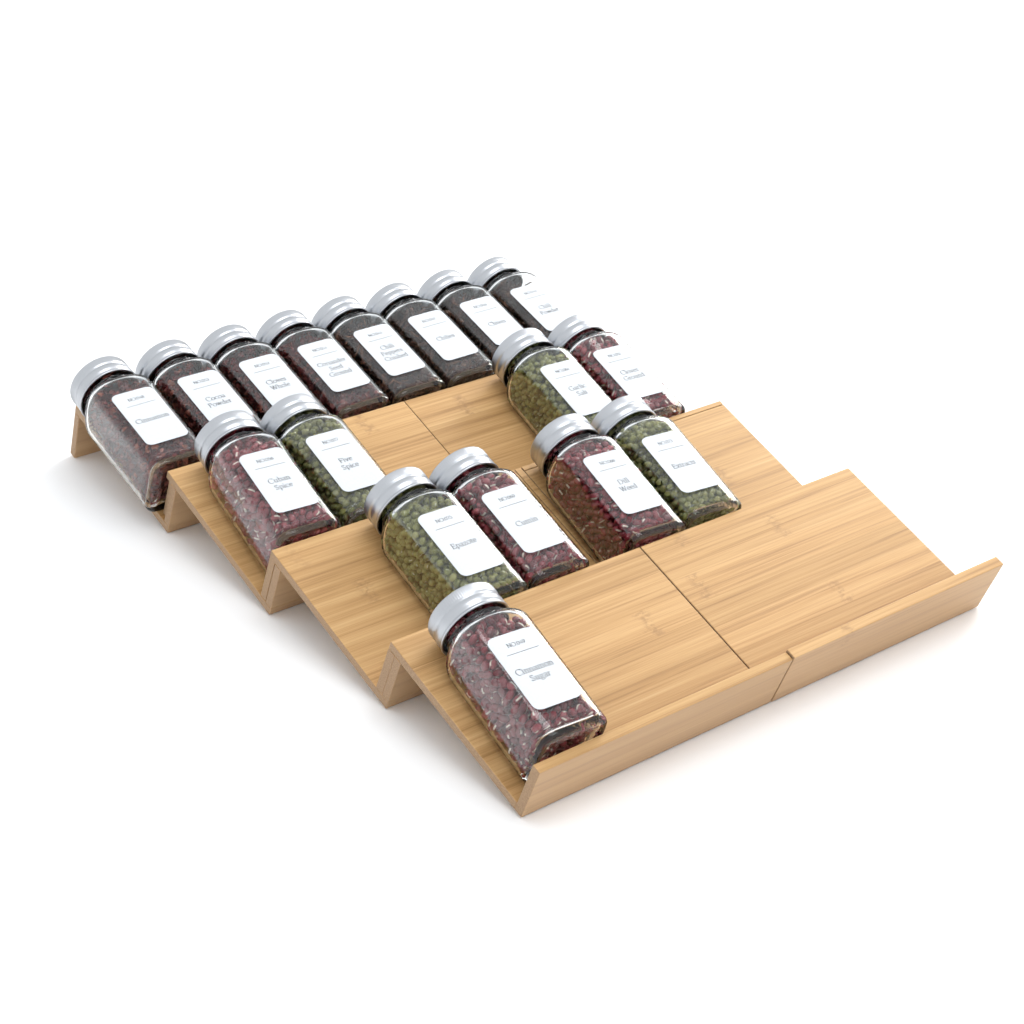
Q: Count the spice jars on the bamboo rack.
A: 17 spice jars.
